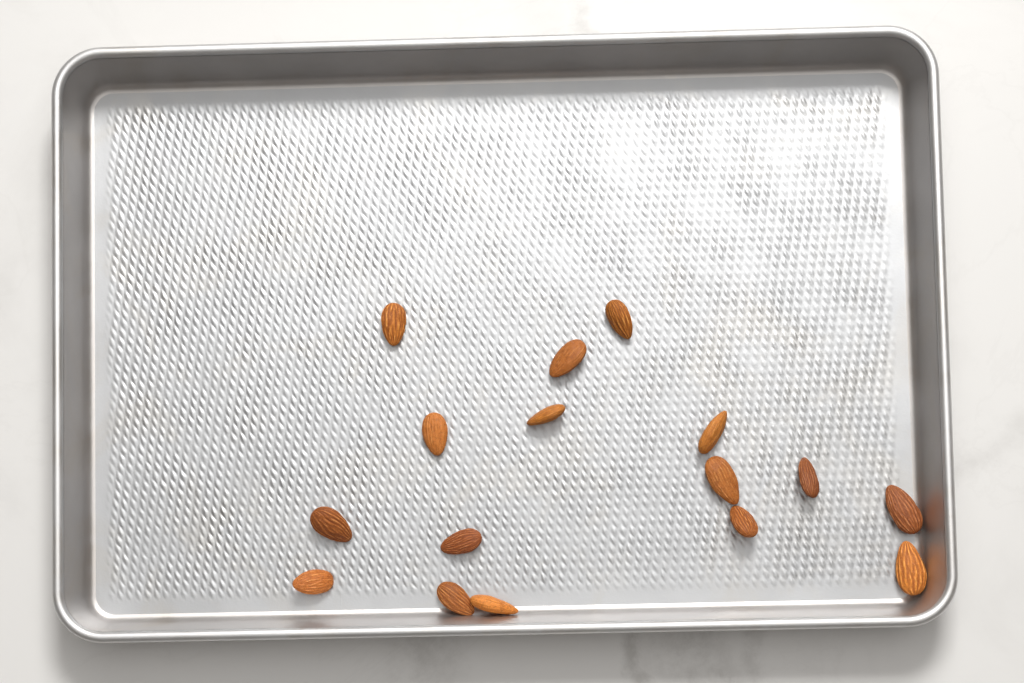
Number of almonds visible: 16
